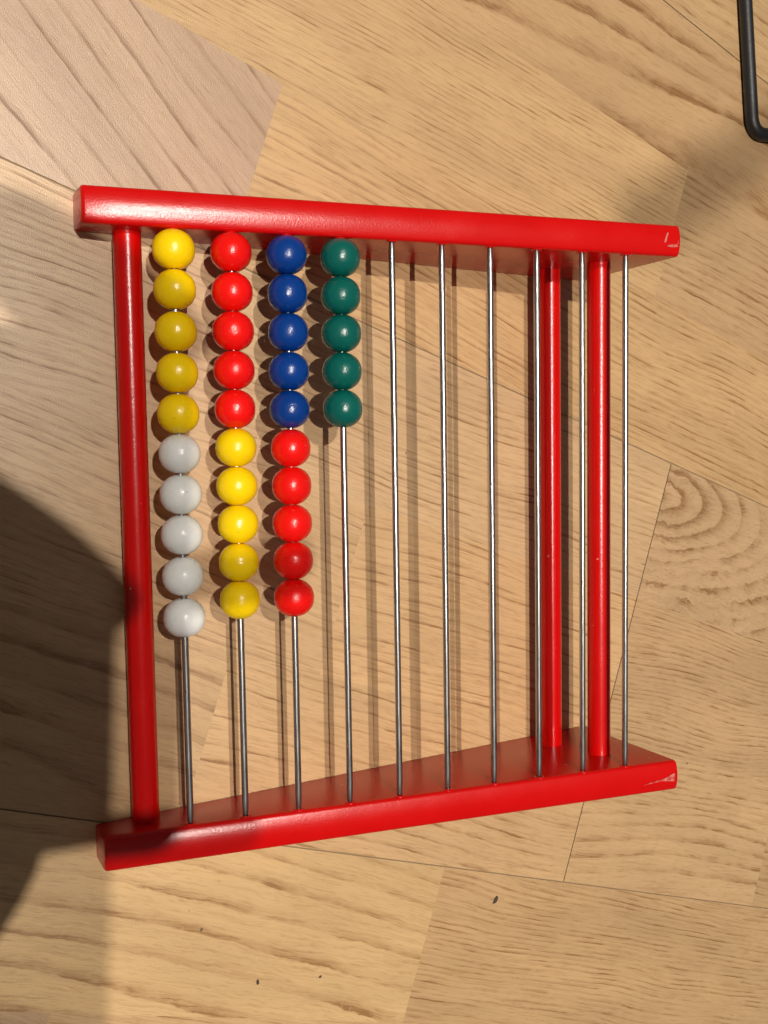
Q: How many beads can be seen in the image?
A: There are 35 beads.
